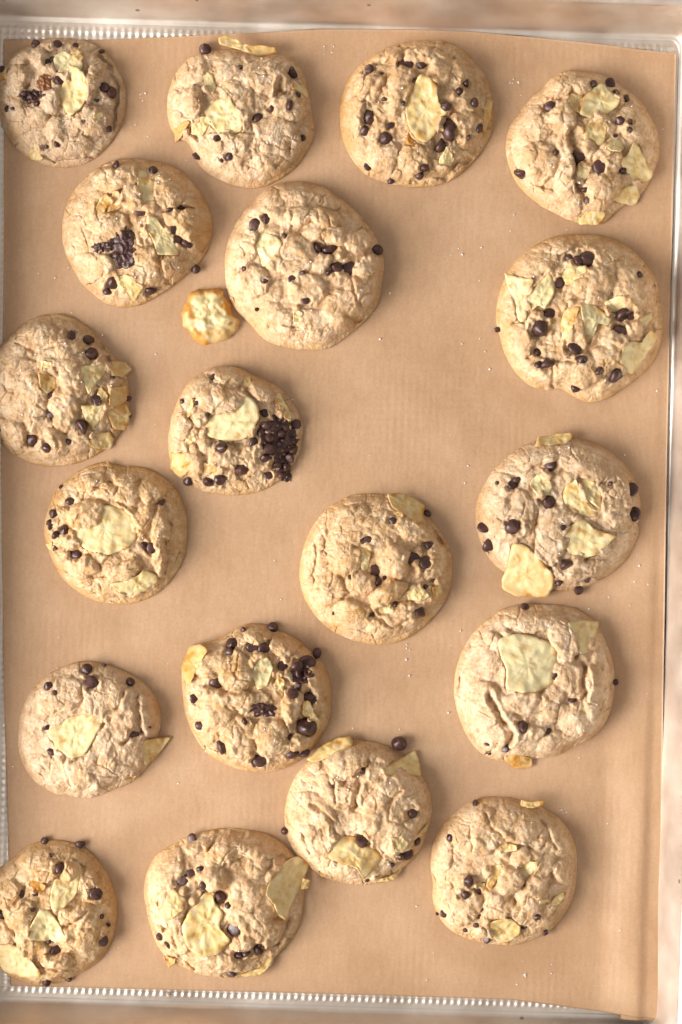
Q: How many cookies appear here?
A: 19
